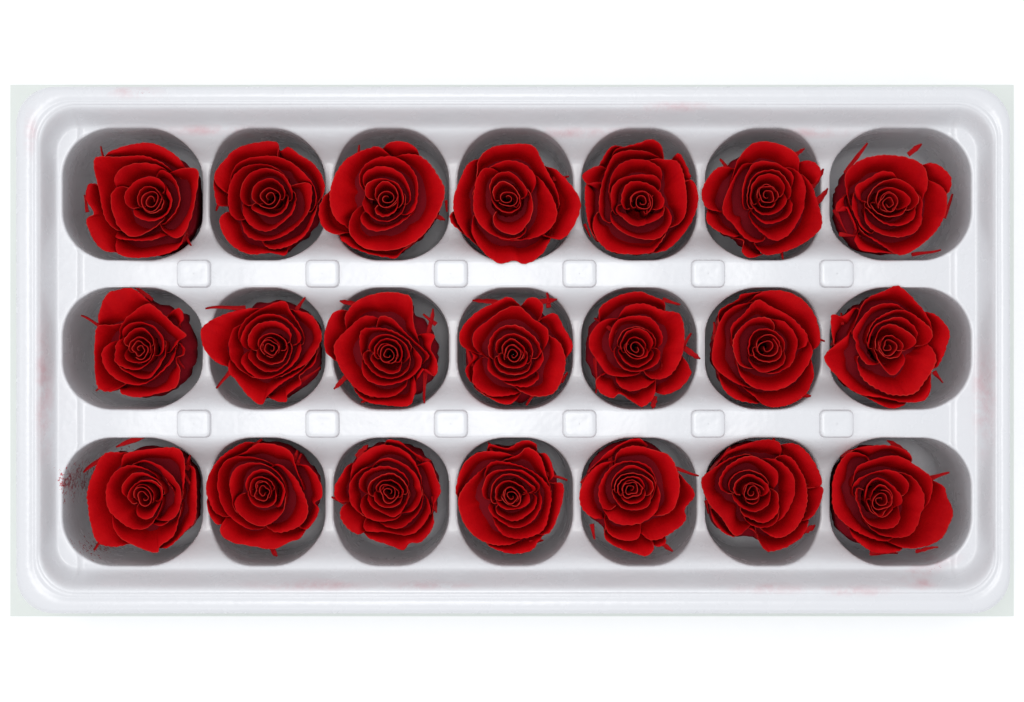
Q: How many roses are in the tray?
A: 21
